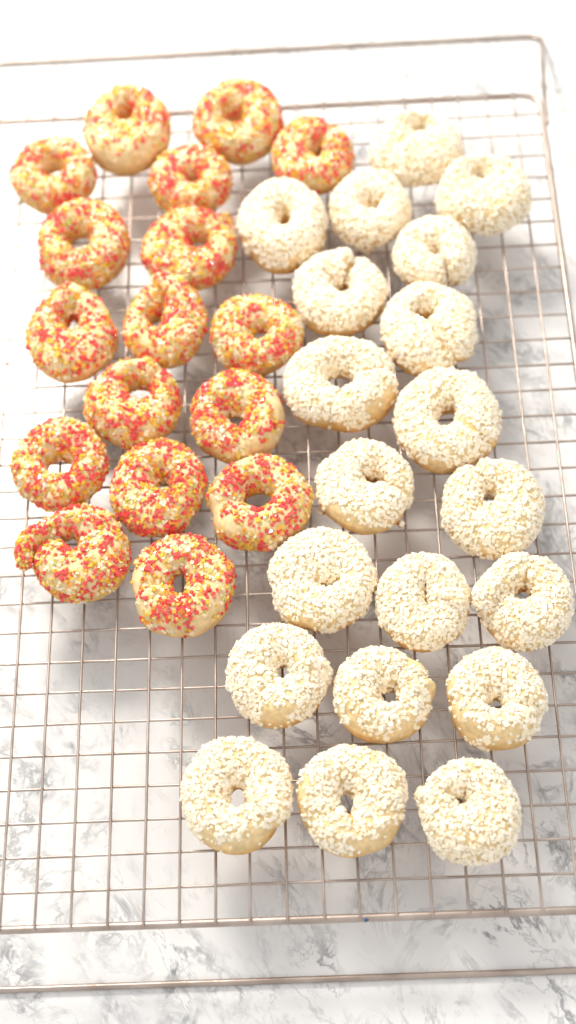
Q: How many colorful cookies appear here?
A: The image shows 17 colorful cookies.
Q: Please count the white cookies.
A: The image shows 20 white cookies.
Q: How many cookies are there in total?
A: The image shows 37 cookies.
